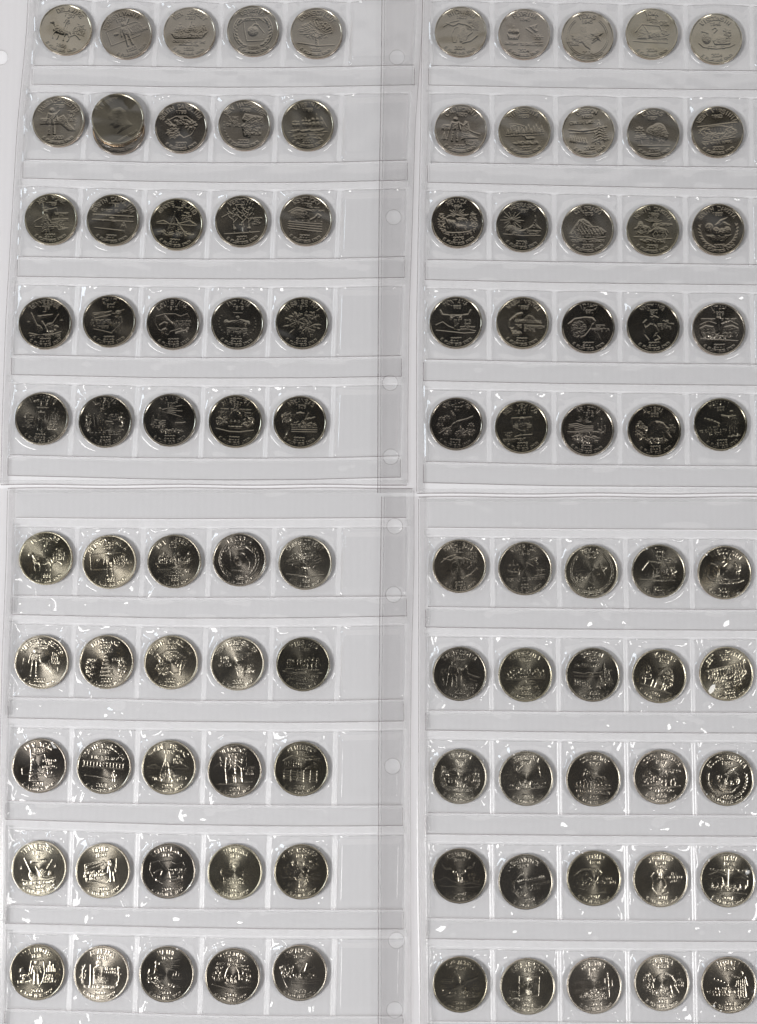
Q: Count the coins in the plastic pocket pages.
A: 101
